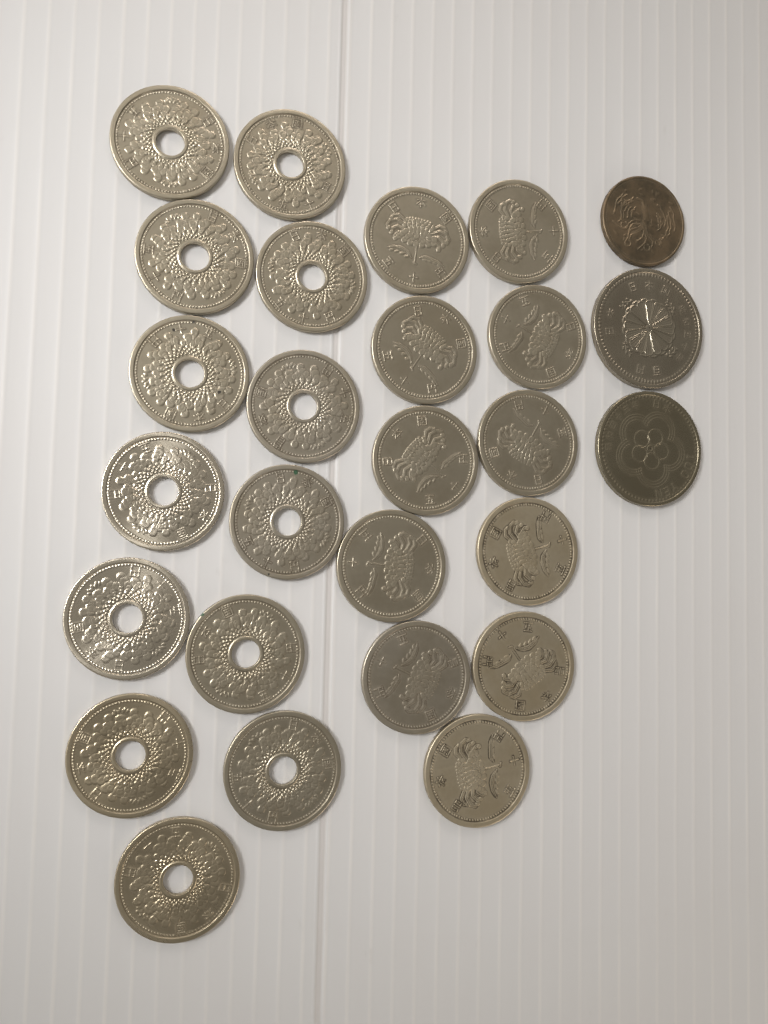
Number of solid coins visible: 14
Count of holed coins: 13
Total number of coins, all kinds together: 27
